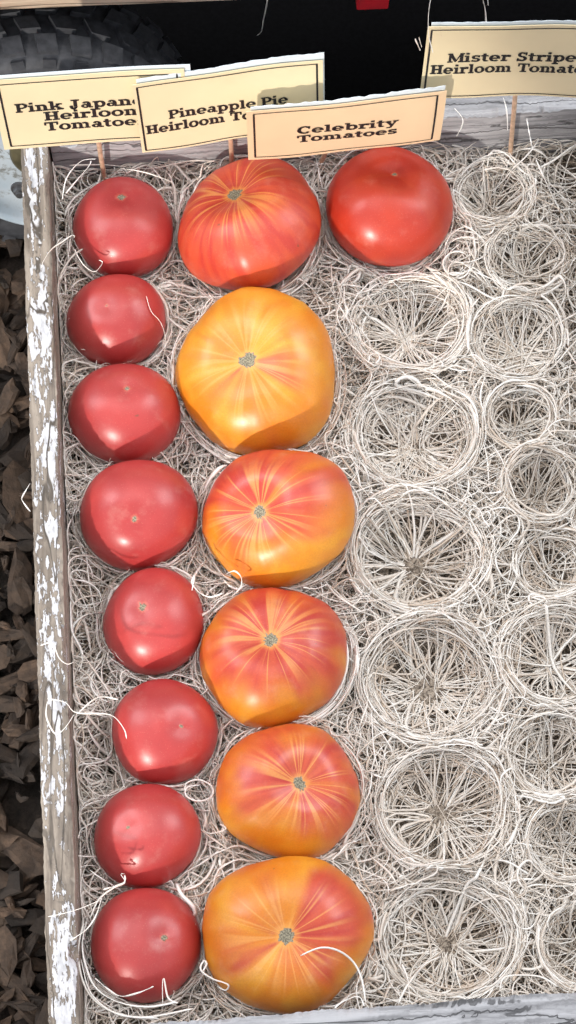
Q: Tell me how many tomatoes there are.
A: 15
